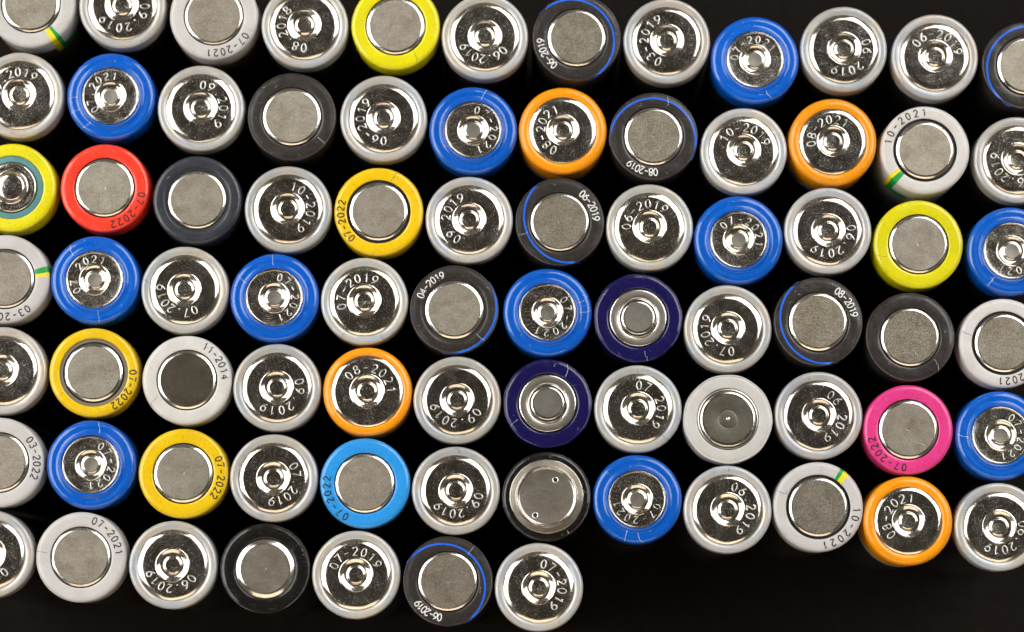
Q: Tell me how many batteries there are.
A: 79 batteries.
